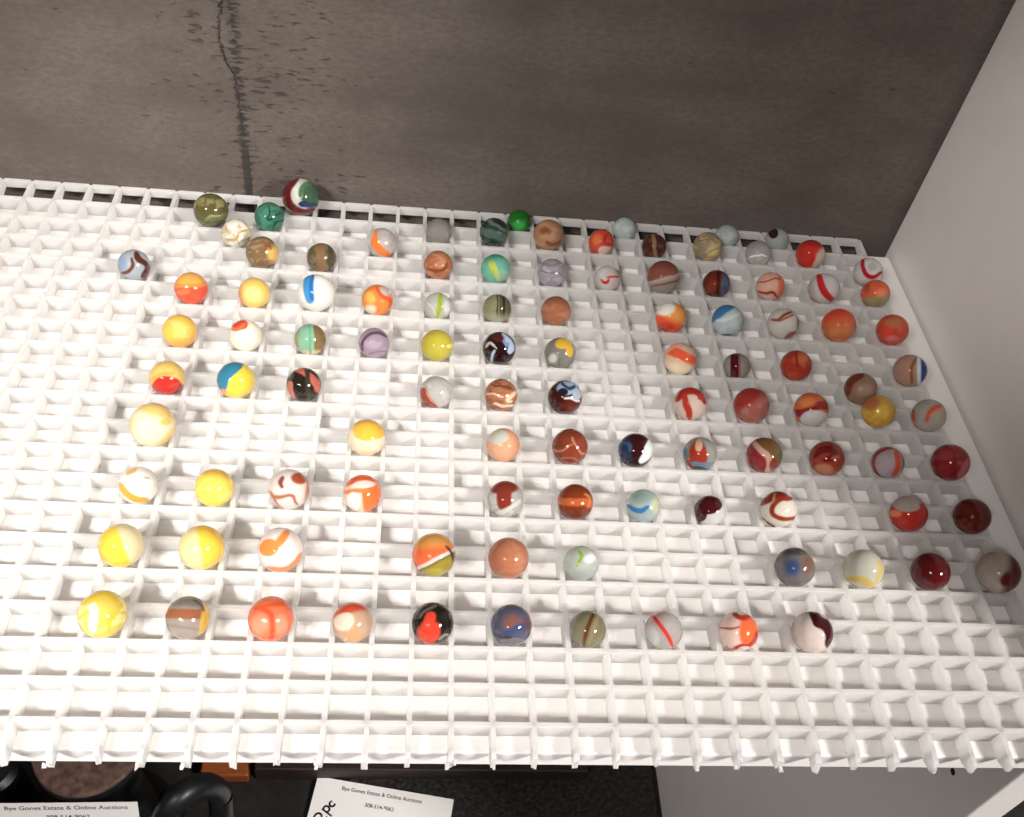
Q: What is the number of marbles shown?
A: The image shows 106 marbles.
